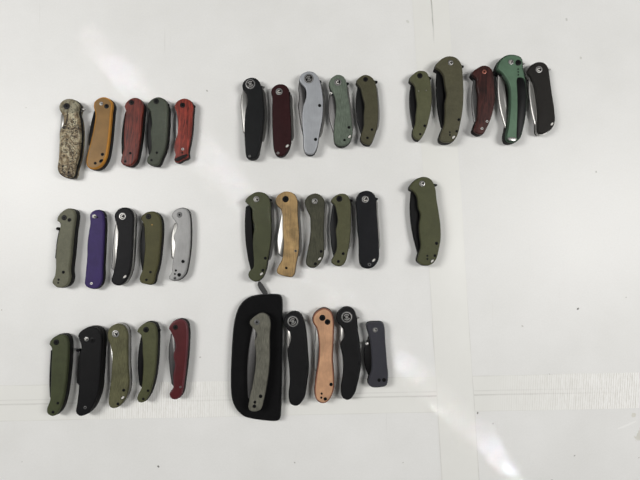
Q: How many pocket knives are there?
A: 36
